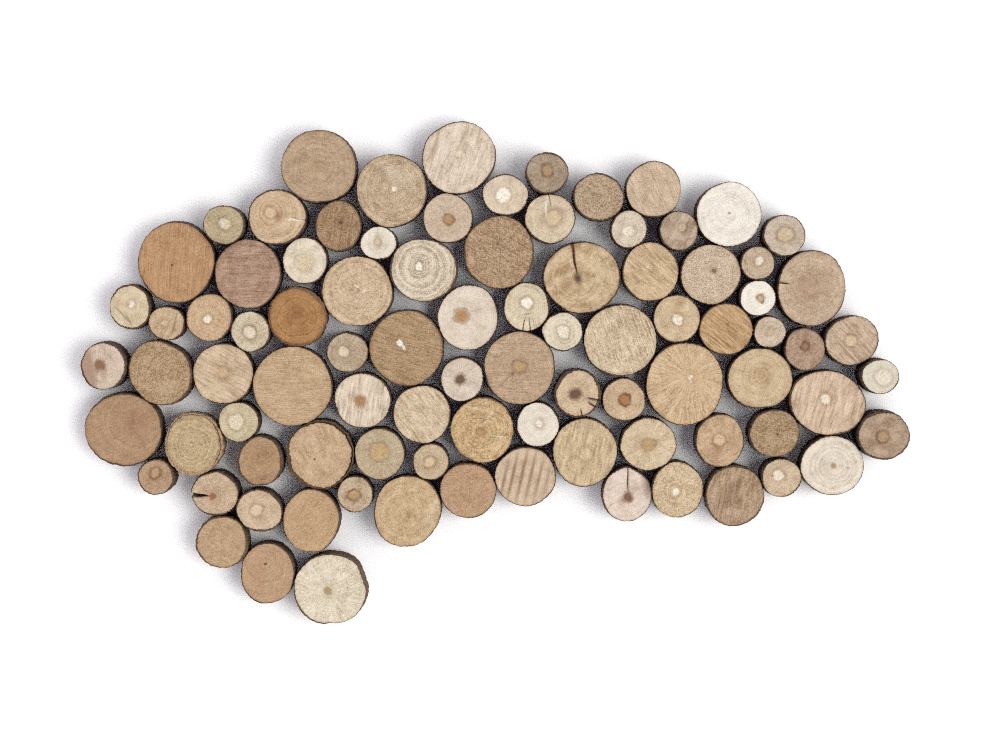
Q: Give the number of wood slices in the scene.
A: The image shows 89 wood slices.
